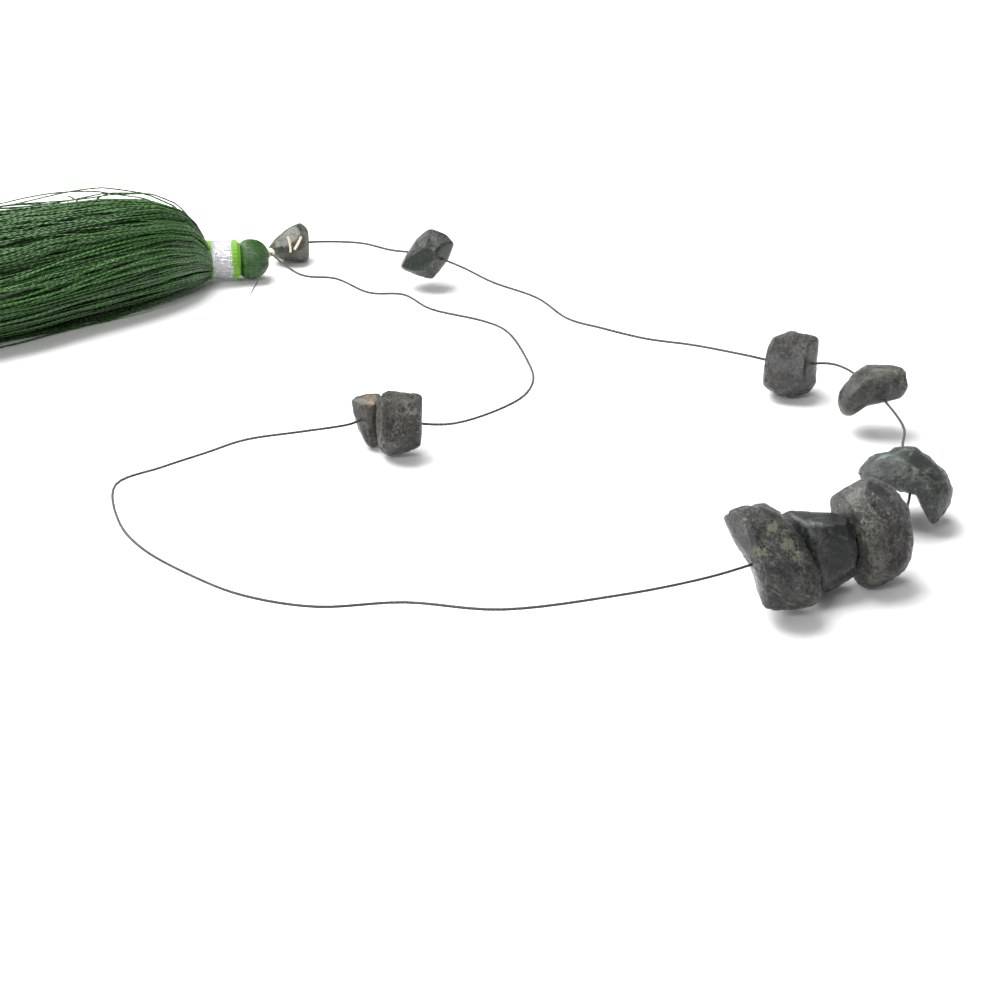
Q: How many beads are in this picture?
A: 10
